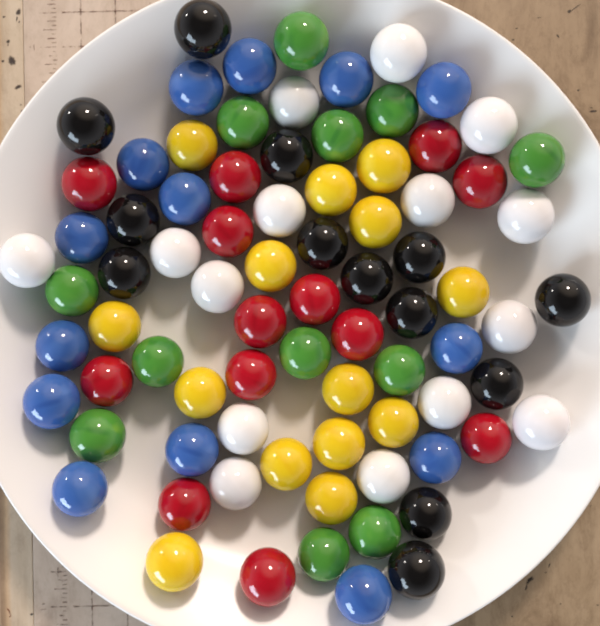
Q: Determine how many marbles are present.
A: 81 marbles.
